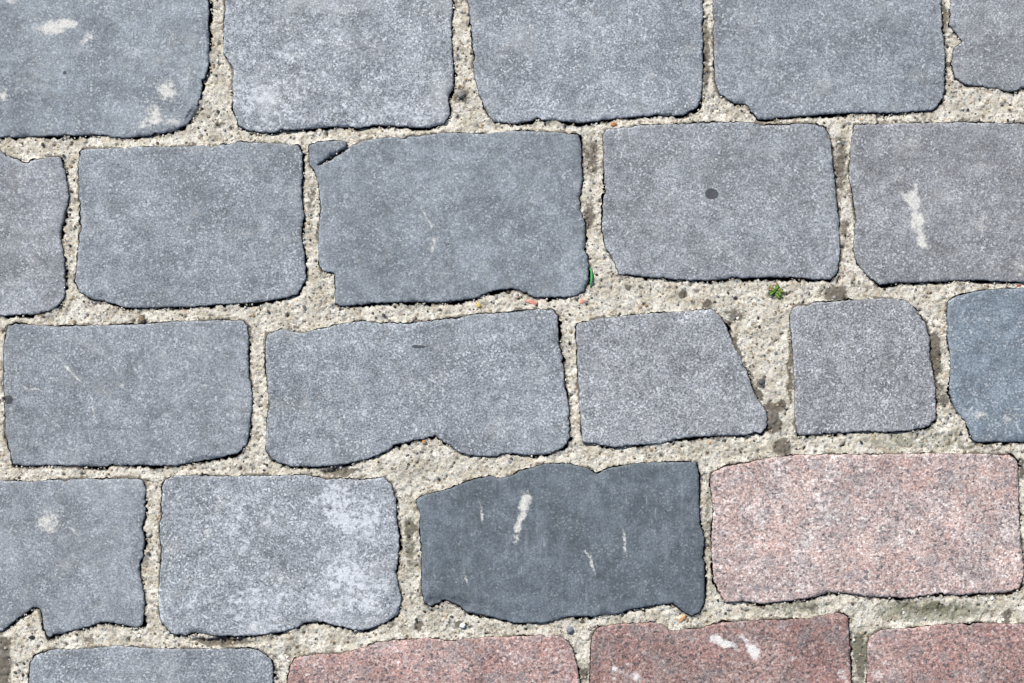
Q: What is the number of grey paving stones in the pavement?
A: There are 19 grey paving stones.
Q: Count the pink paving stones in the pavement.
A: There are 4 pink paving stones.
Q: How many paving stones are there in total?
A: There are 23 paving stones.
